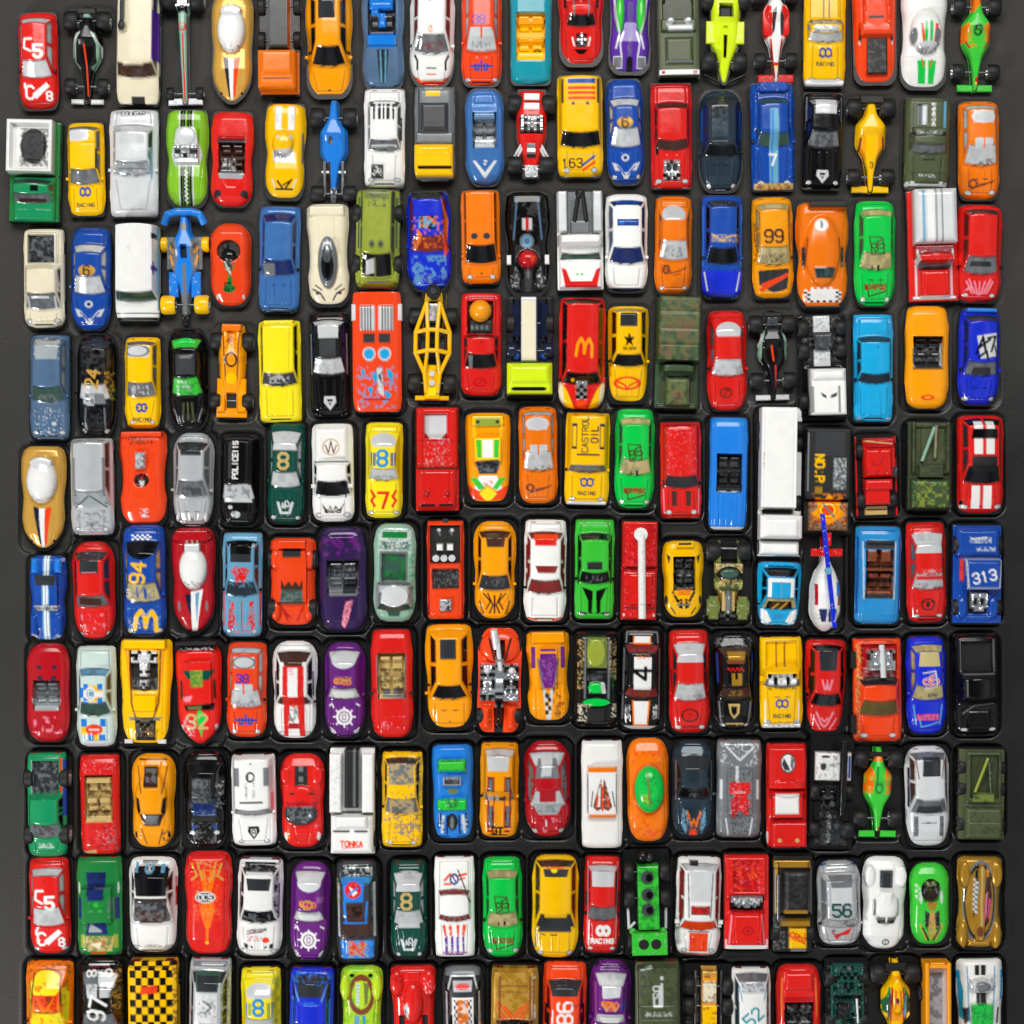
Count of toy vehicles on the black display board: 200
